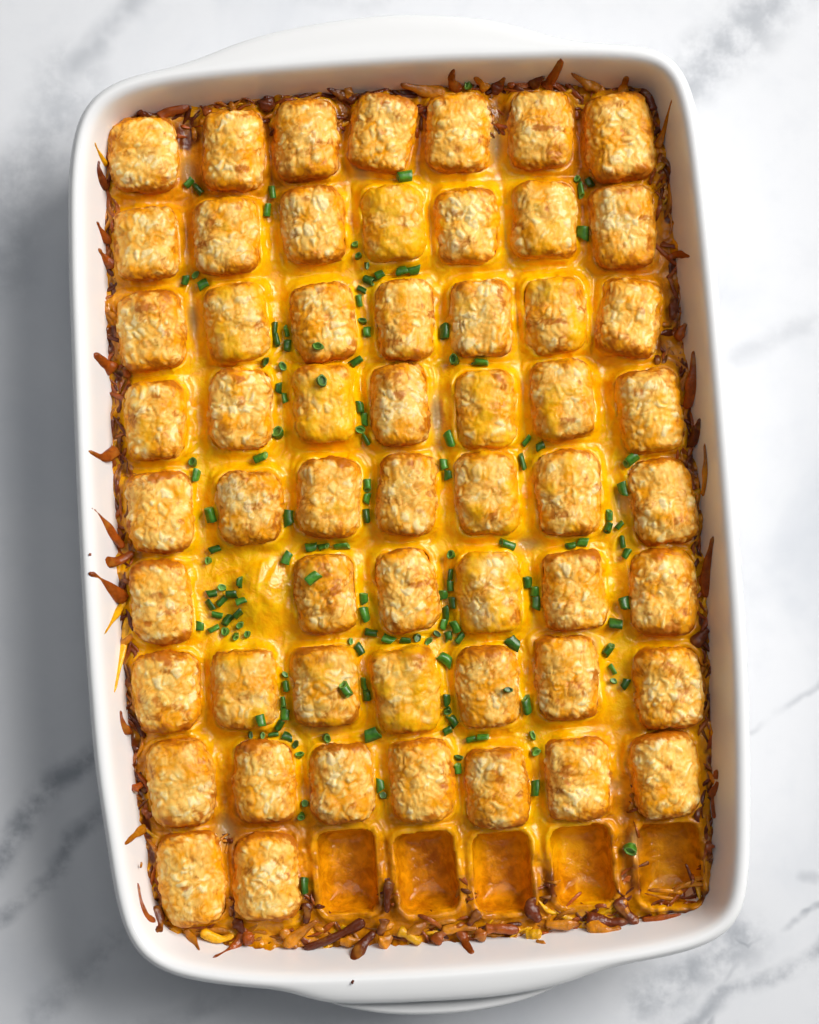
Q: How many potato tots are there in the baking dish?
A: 57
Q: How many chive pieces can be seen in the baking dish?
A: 157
